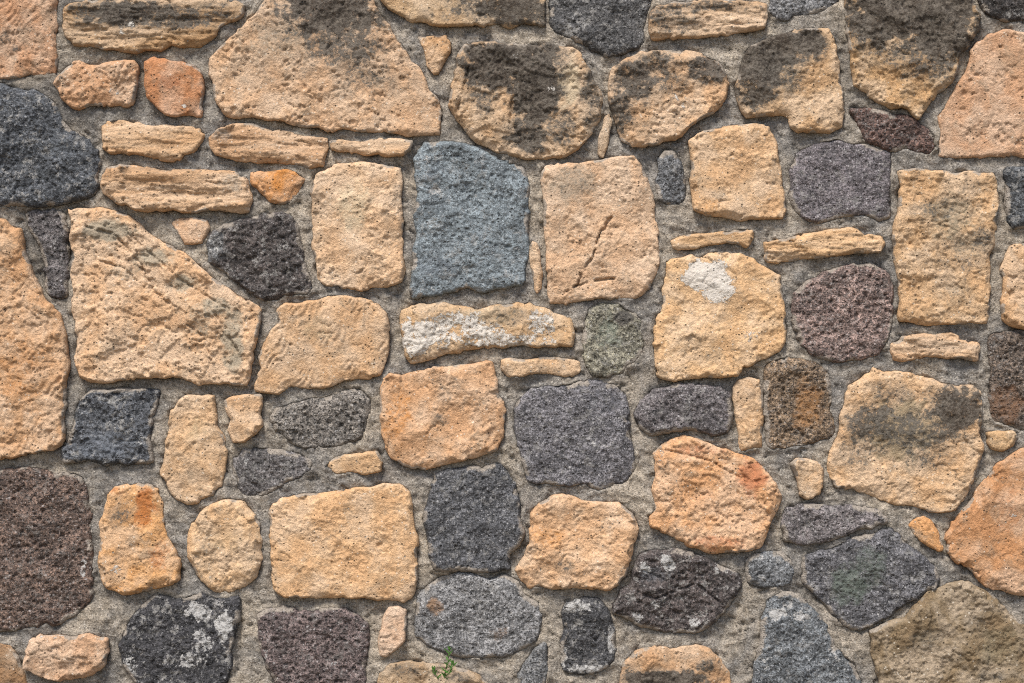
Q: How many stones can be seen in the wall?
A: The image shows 88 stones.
